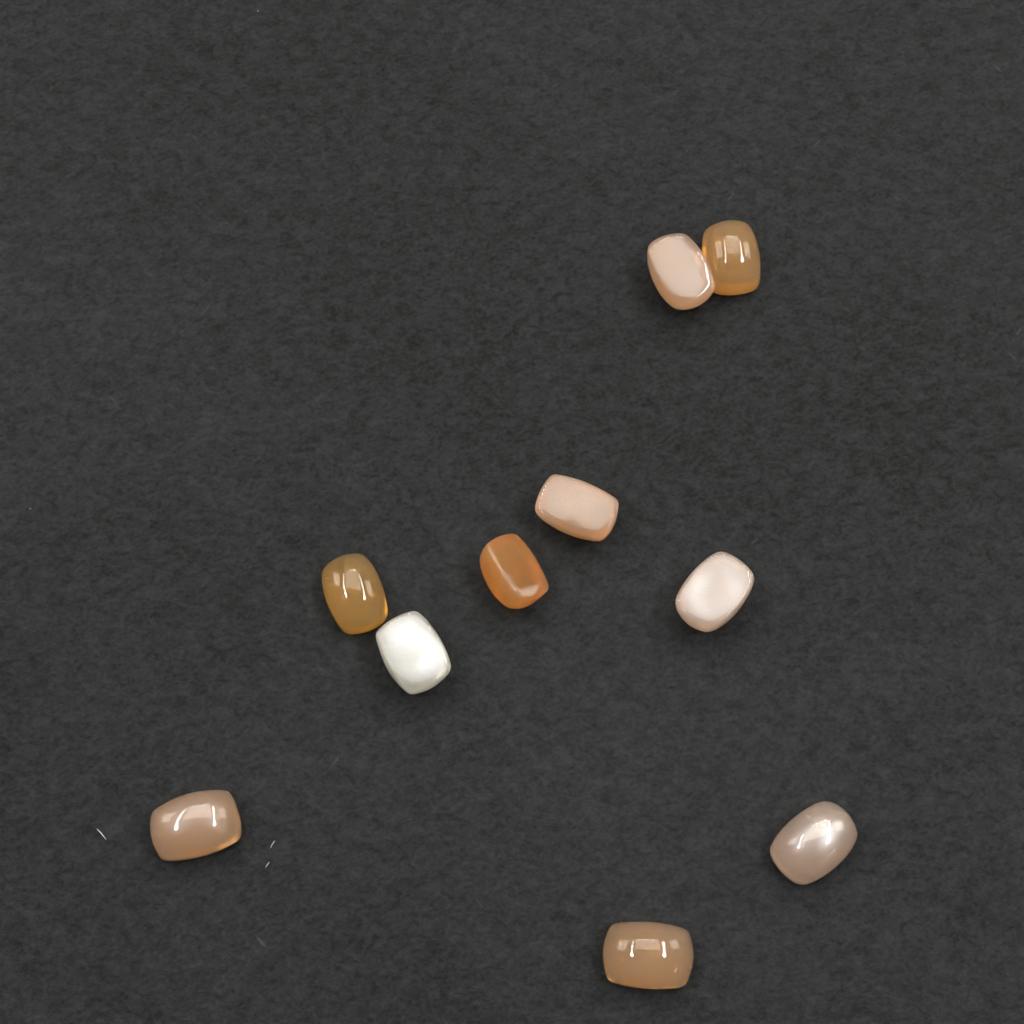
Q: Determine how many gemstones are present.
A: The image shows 10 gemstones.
